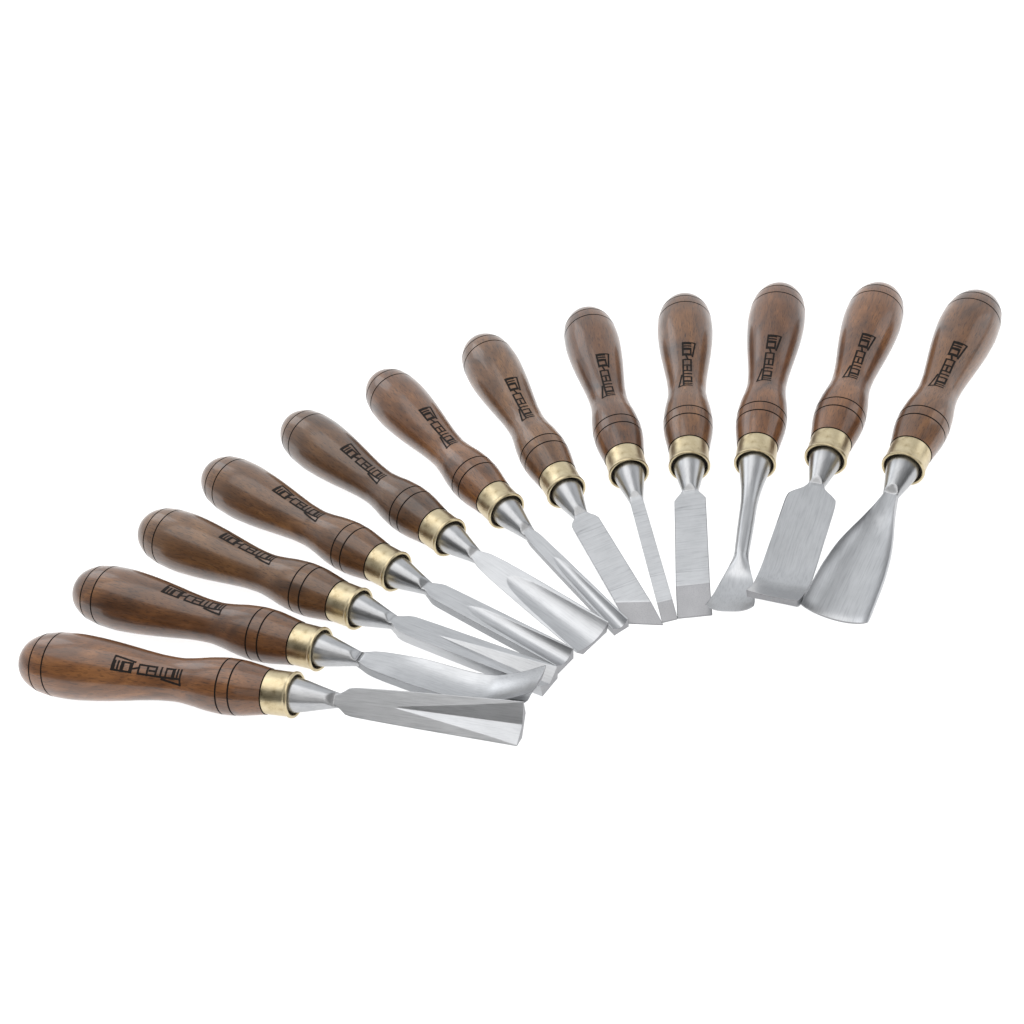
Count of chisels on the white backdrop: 12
